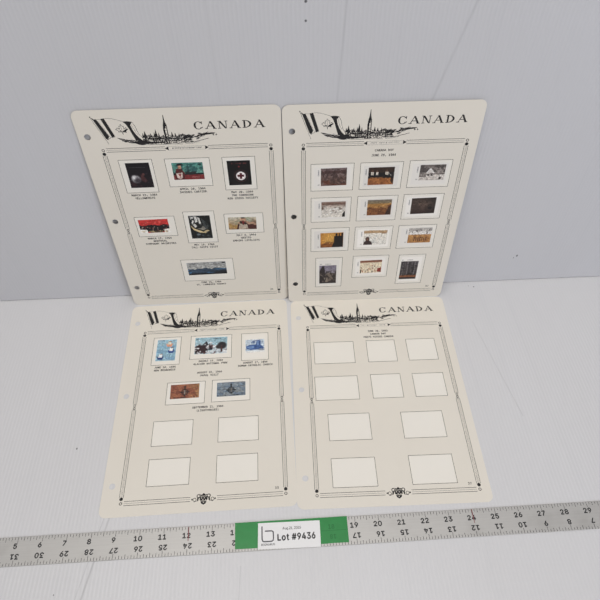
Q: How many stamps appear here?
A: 24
